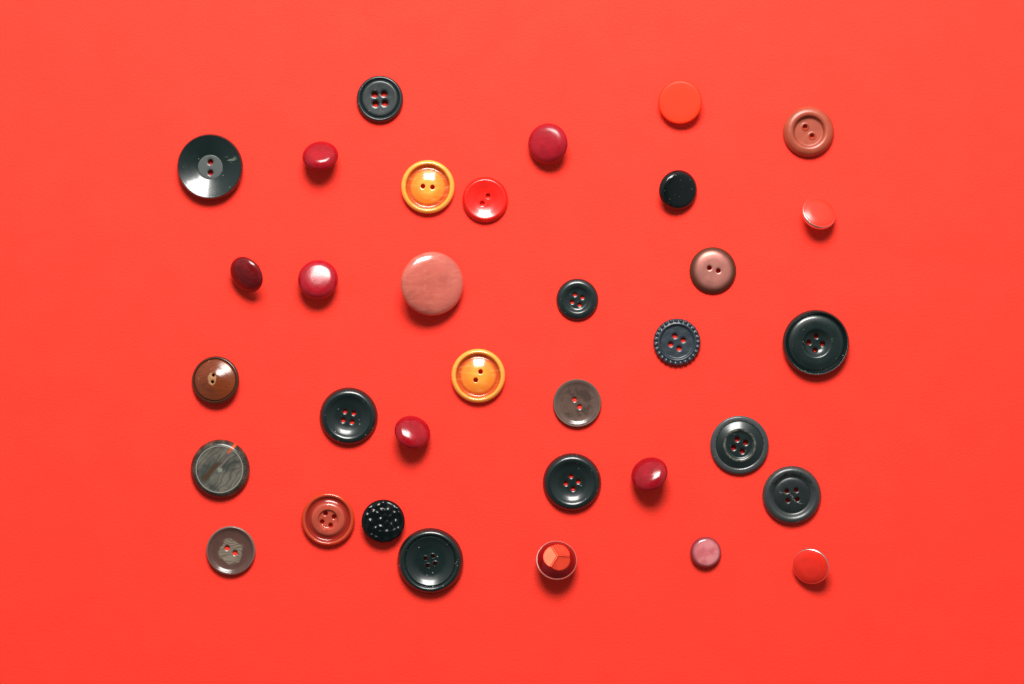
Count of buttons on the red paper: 34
